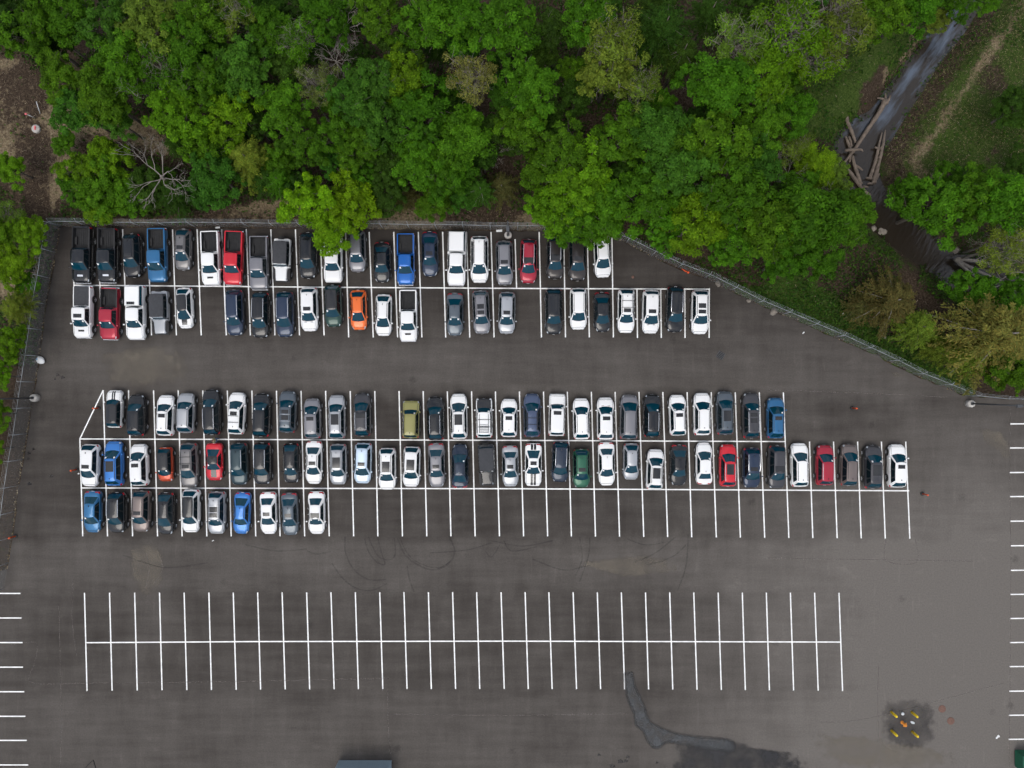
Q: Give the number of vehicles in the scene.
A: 116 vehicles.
